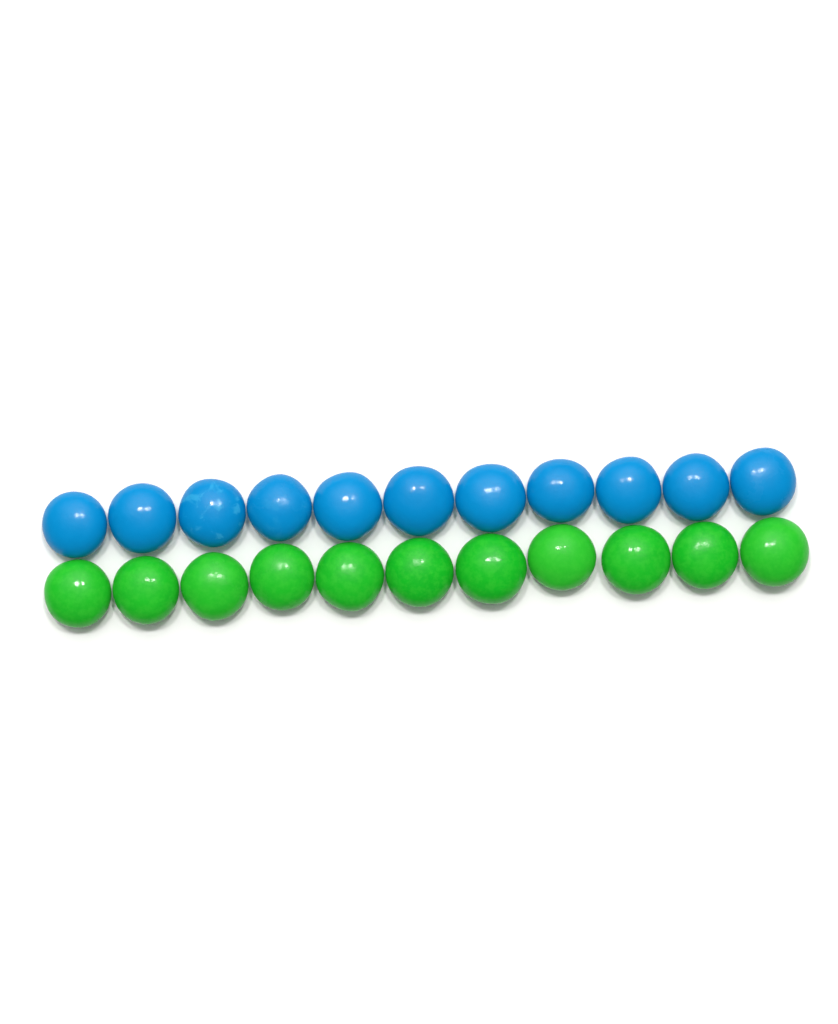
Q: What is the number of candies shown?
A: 22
